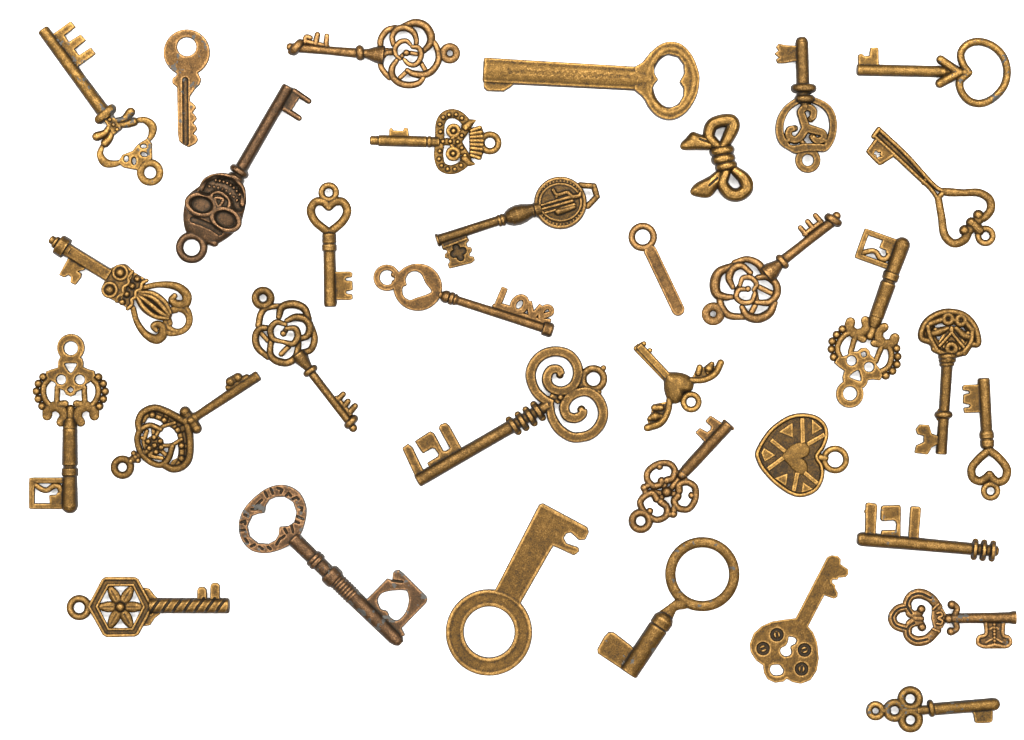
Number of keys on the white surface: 31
